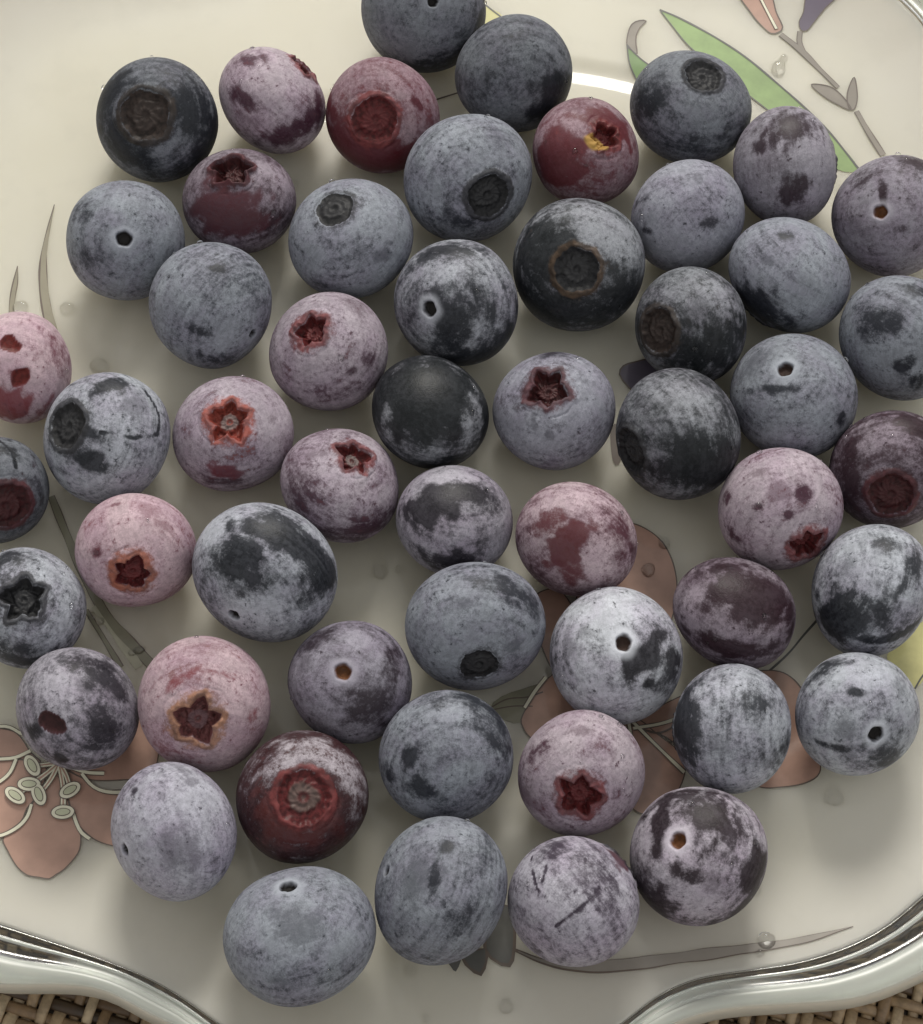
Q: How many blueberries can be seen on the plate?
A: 54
